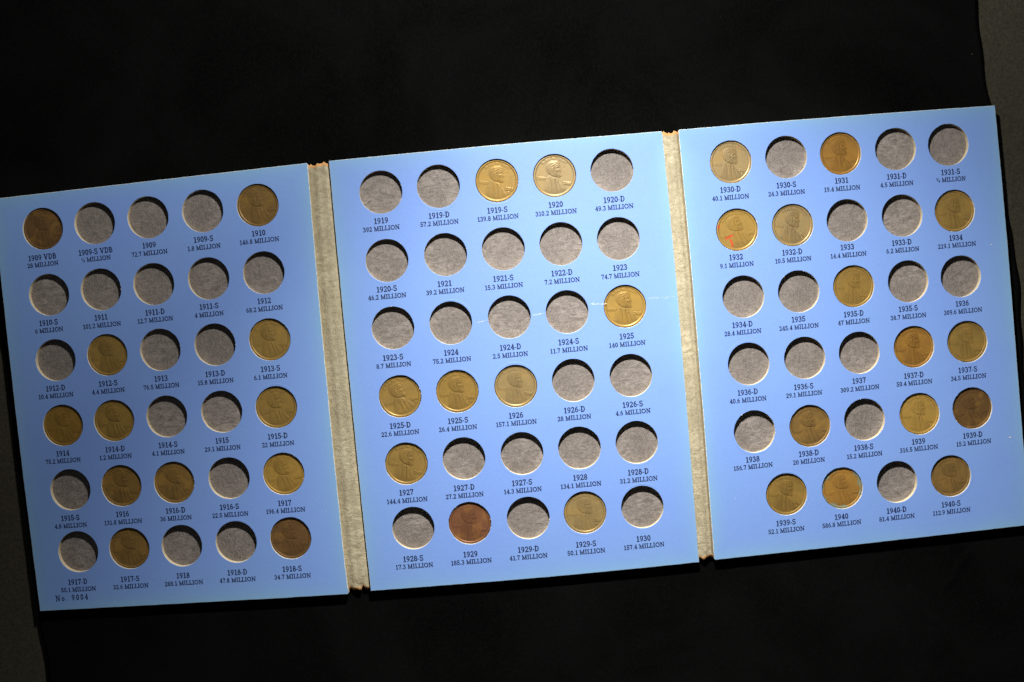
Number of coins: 35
